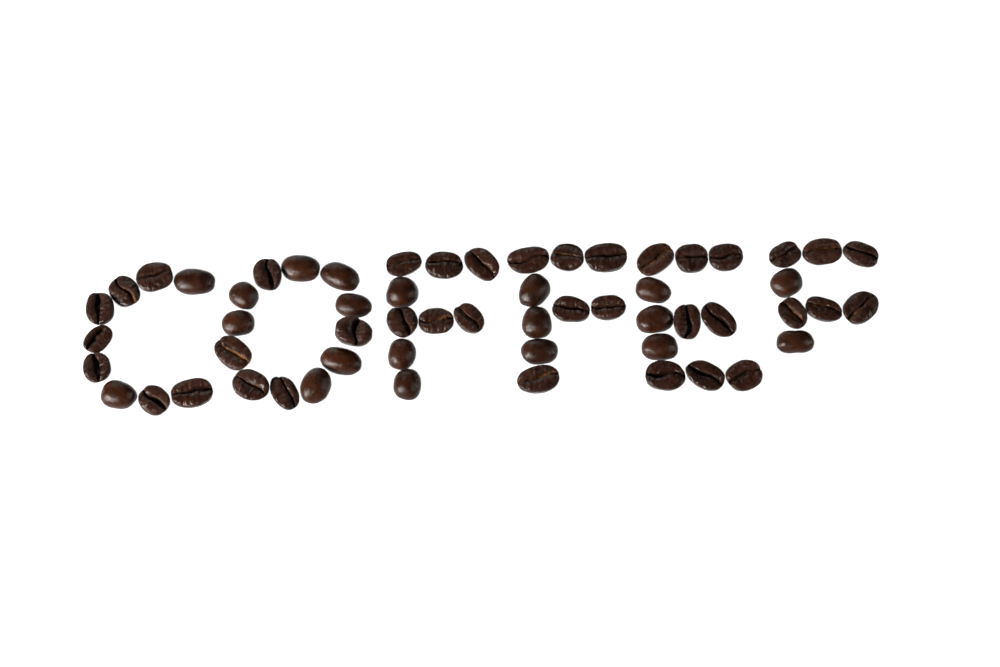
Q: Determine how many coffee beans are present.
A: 58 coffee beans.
